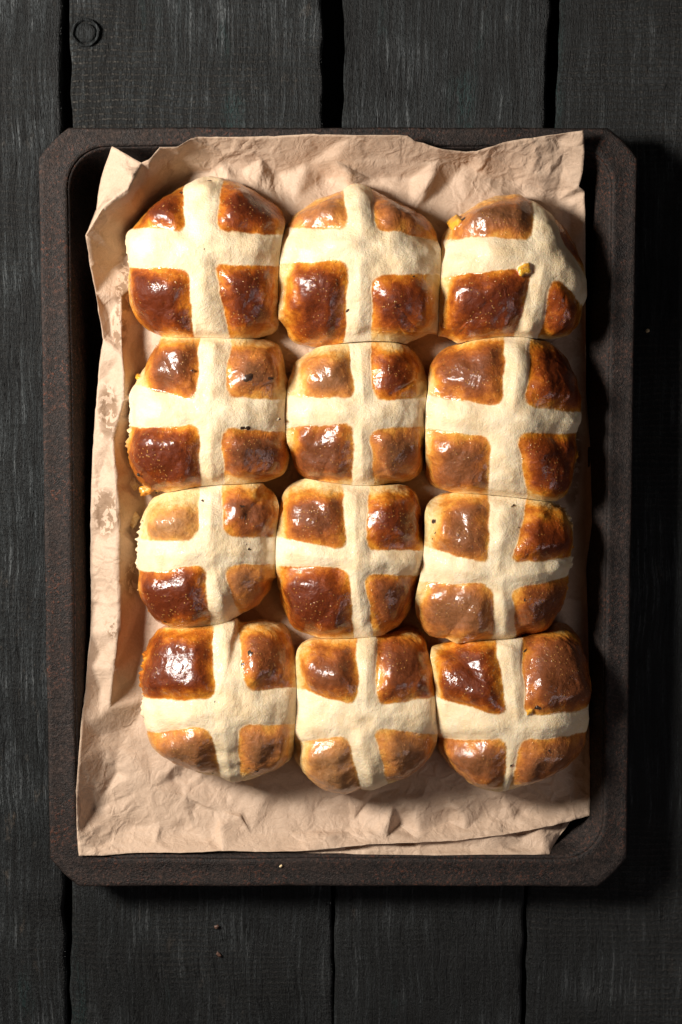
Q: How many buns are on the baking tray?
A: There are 12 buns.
